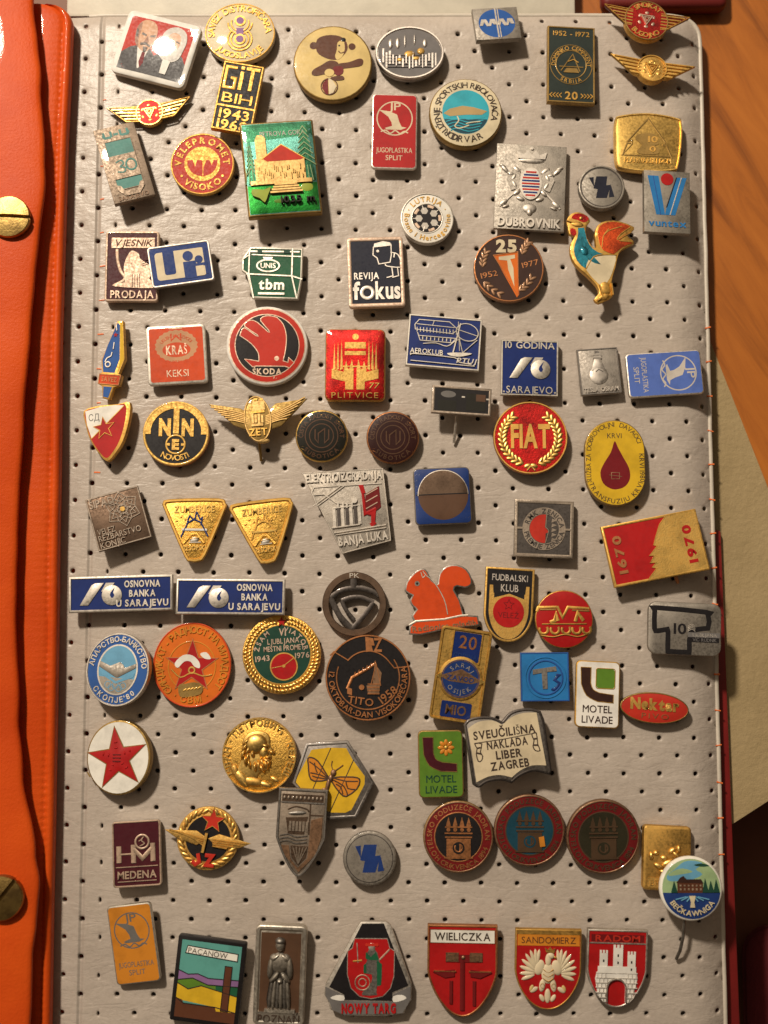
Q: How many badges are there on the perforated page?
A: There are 85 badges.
